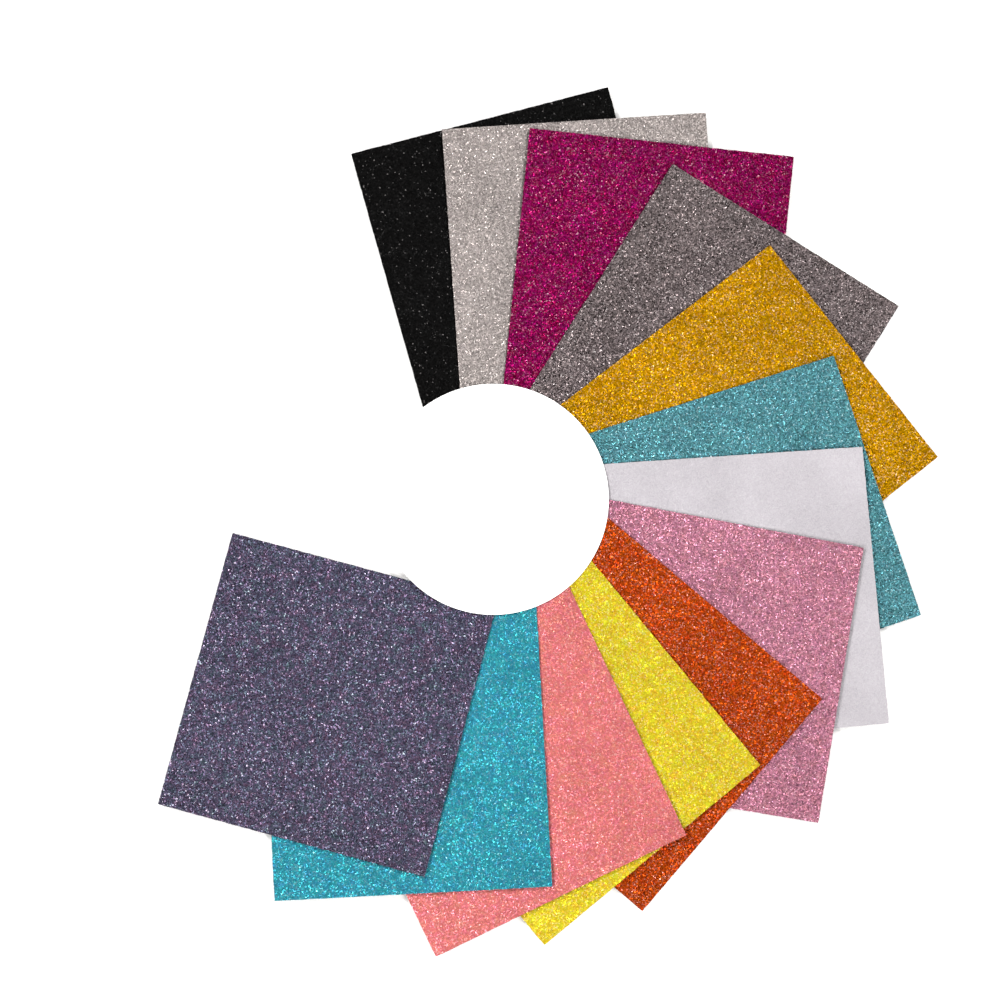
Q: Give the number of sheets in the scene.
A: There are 13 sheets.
